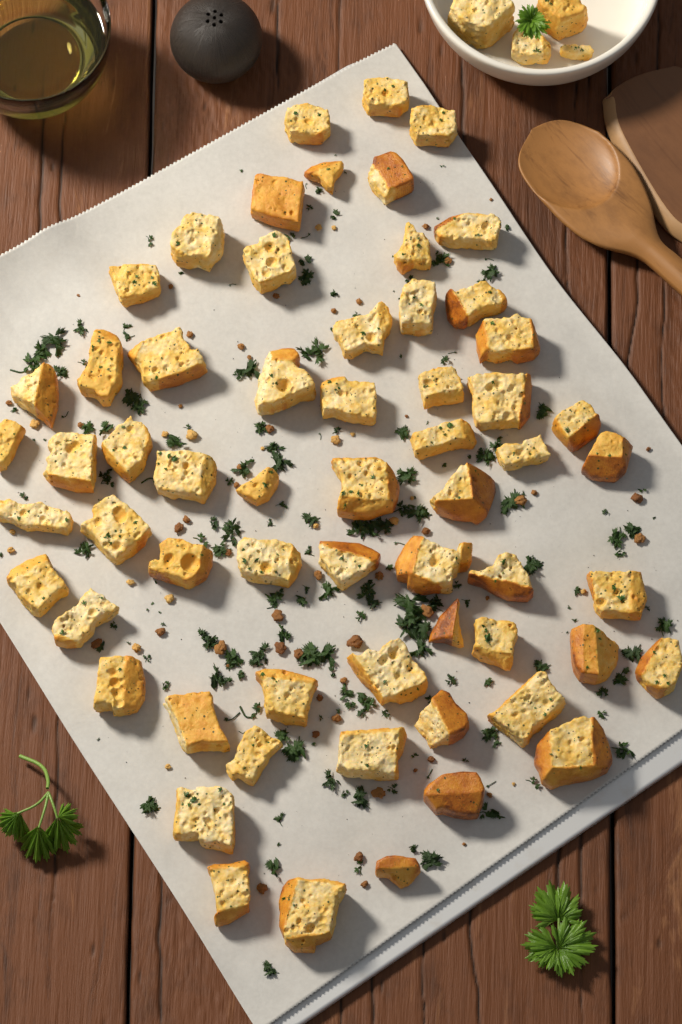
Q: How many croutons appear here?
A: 65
